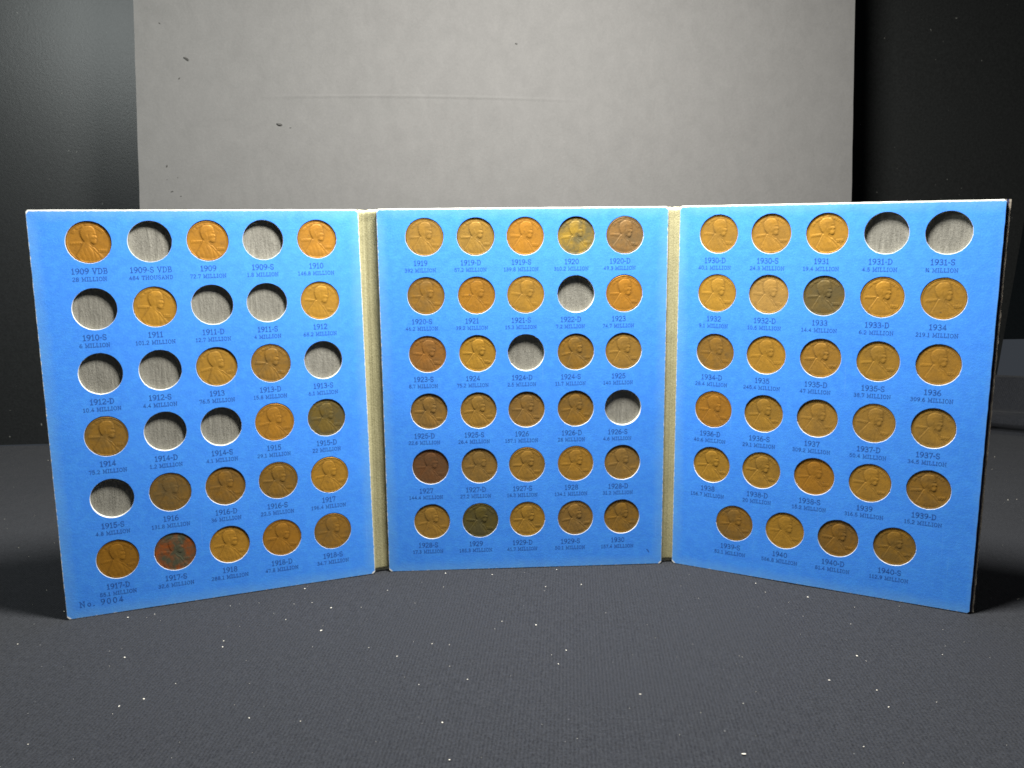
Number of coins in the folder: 73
